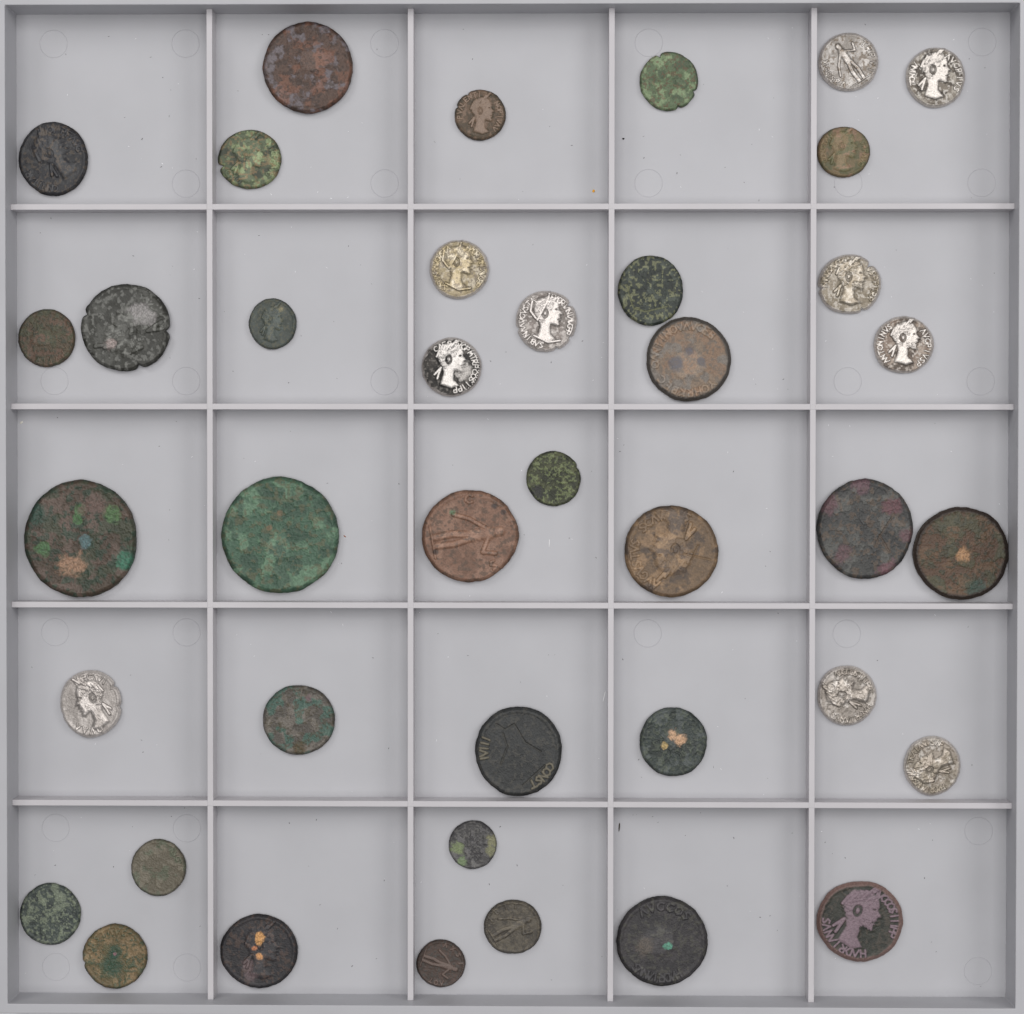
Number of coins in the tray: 40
